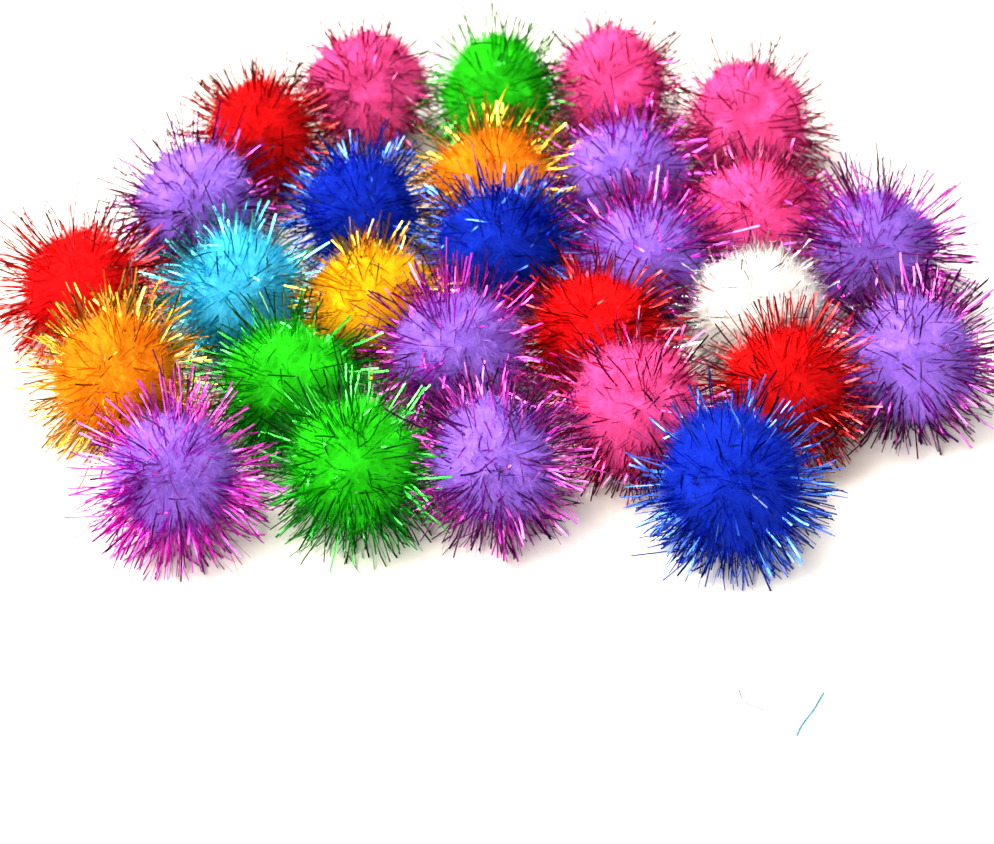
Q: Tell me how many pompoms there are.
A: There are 28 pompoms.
